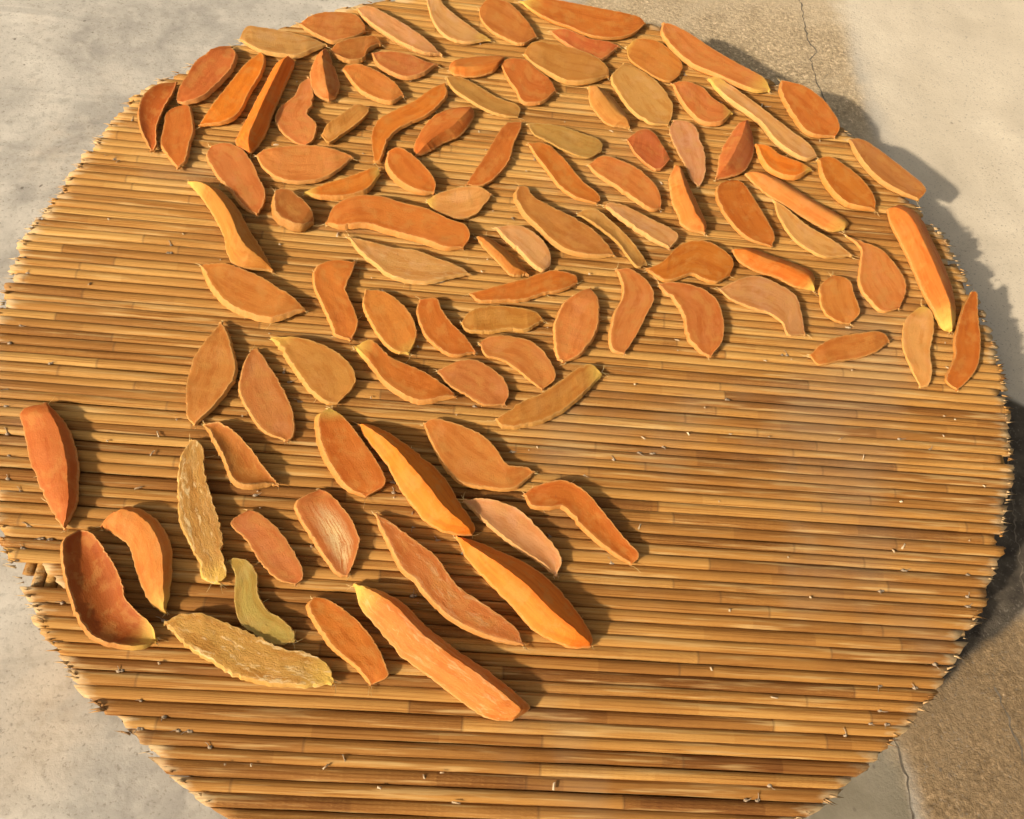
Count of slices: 102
